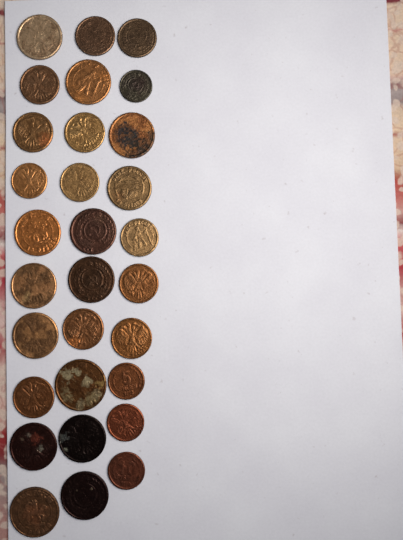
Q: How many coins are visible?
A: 30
